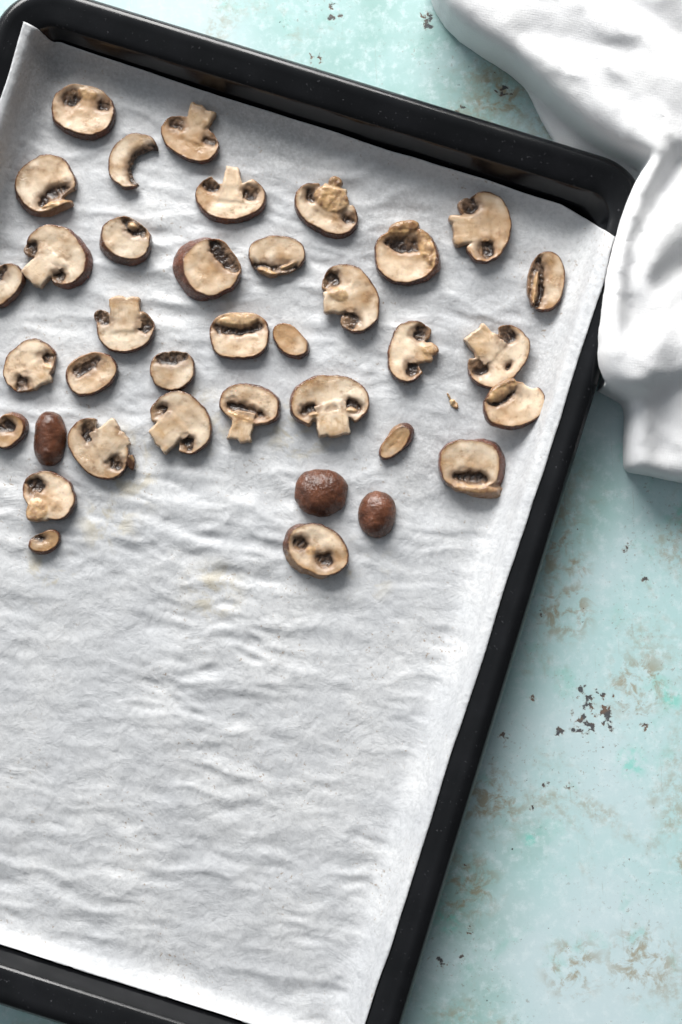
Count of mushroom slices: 37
